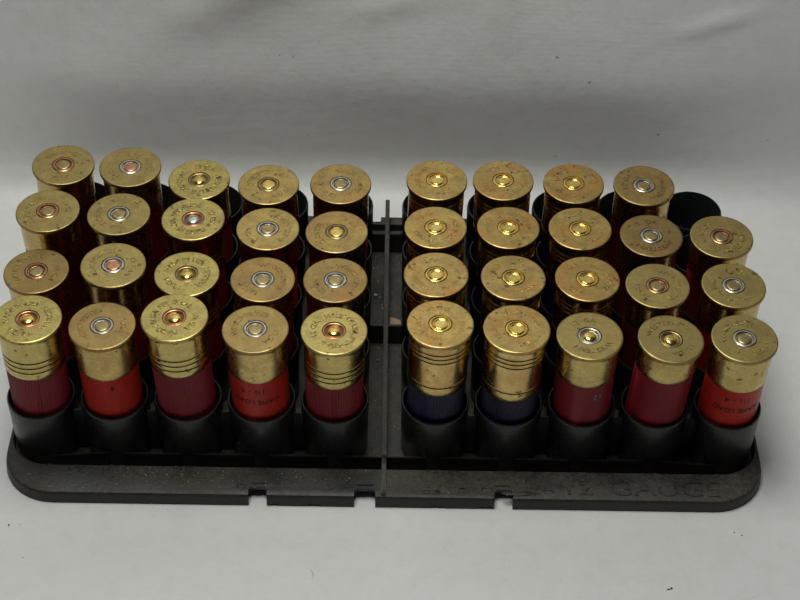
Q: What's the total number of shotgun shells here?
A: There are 39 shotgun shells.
